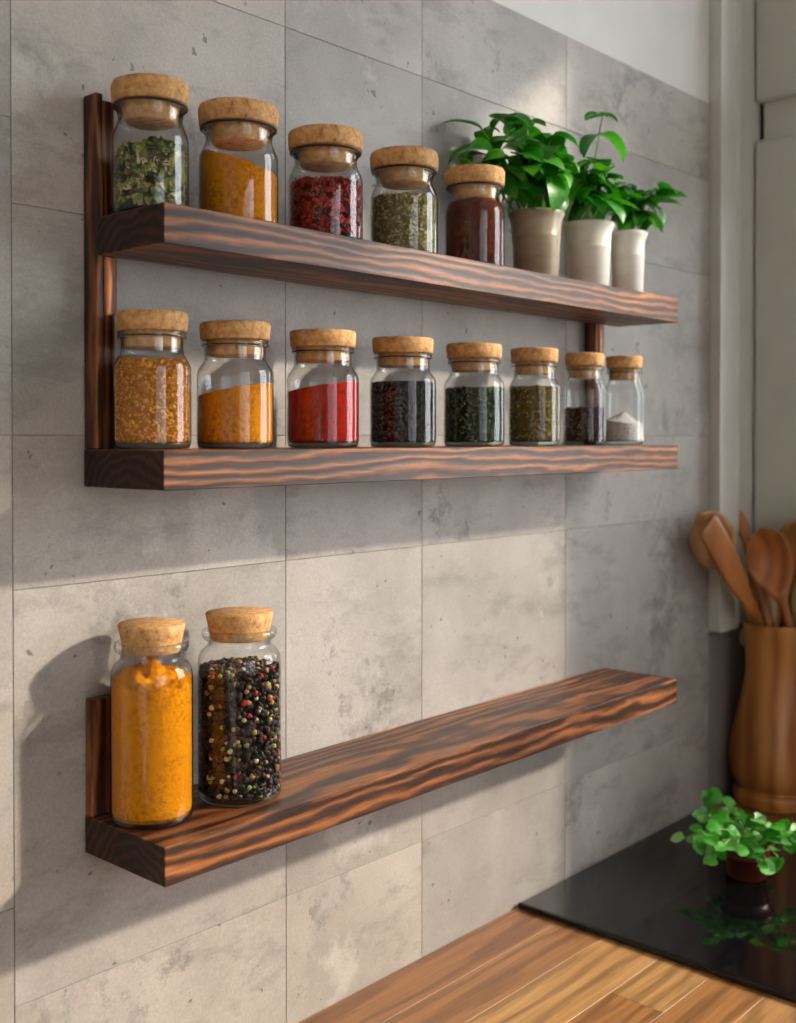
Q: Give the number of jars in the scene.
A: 15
